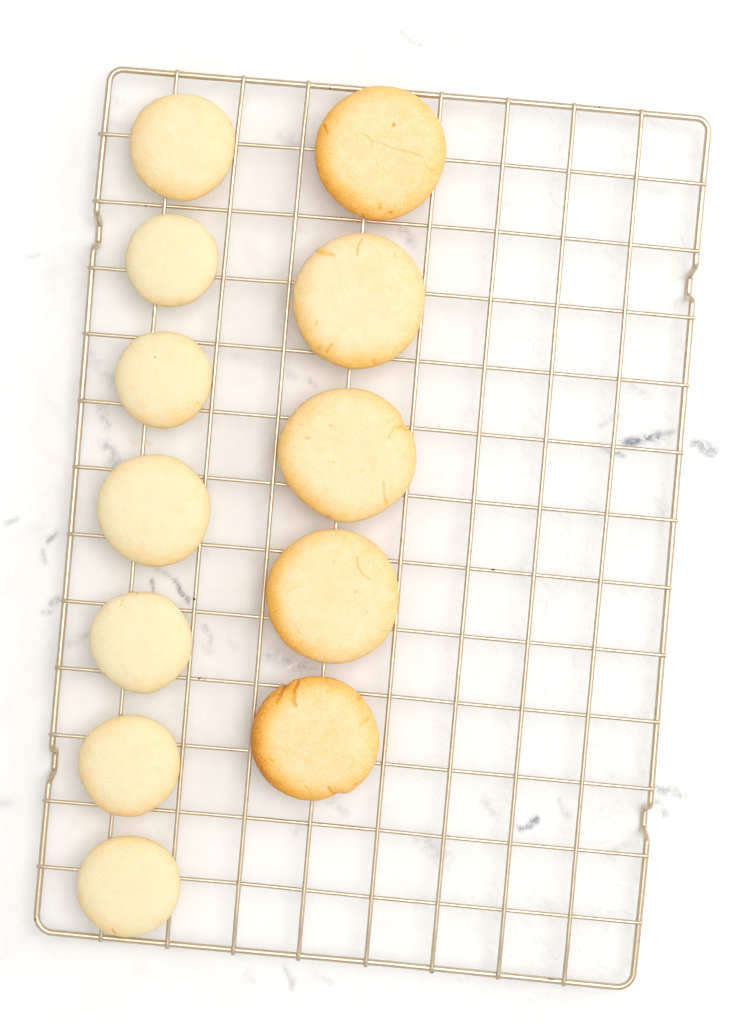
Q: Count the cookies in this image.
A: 12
